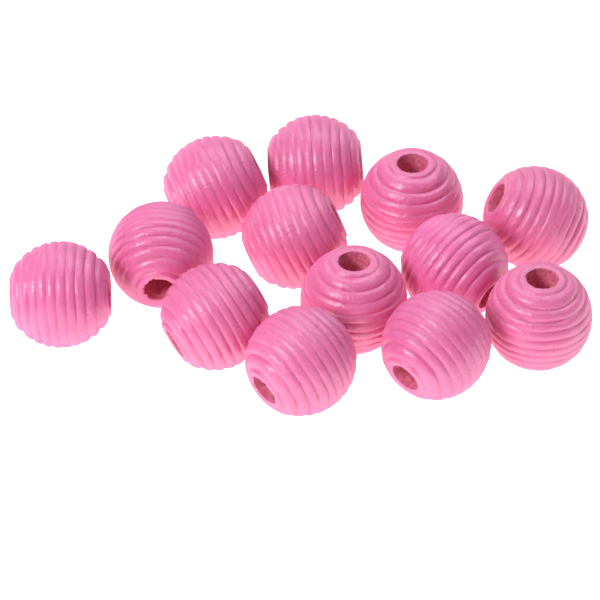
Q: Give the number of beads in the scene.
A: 13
